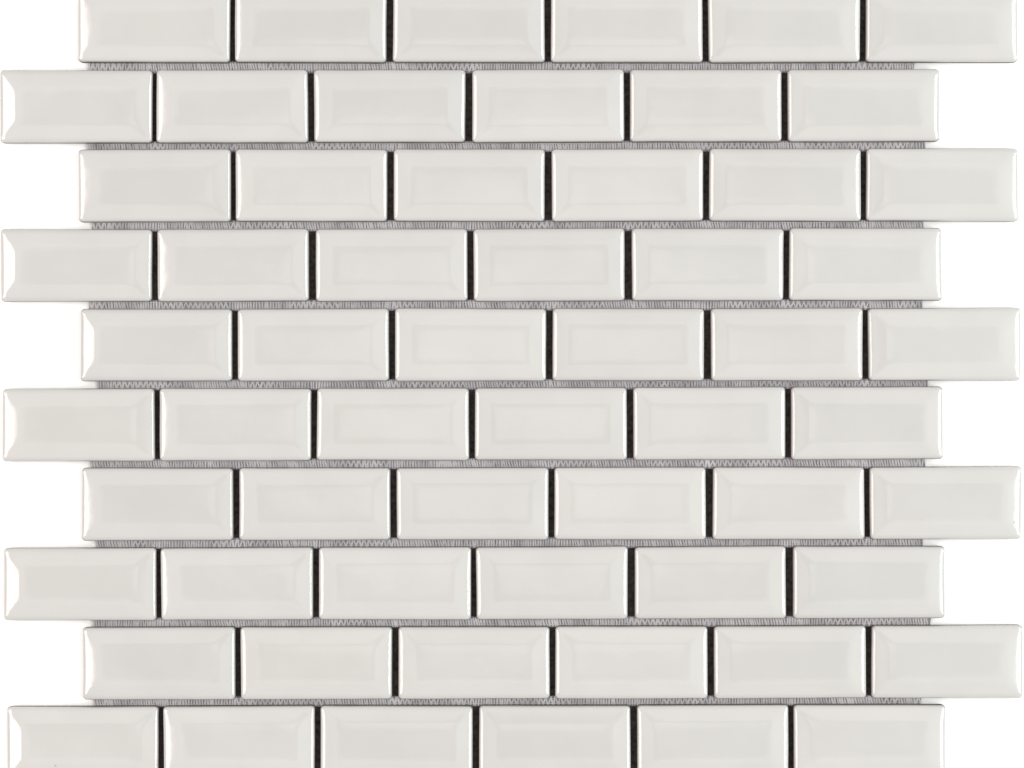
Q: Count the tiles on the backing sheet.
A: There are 60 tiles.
